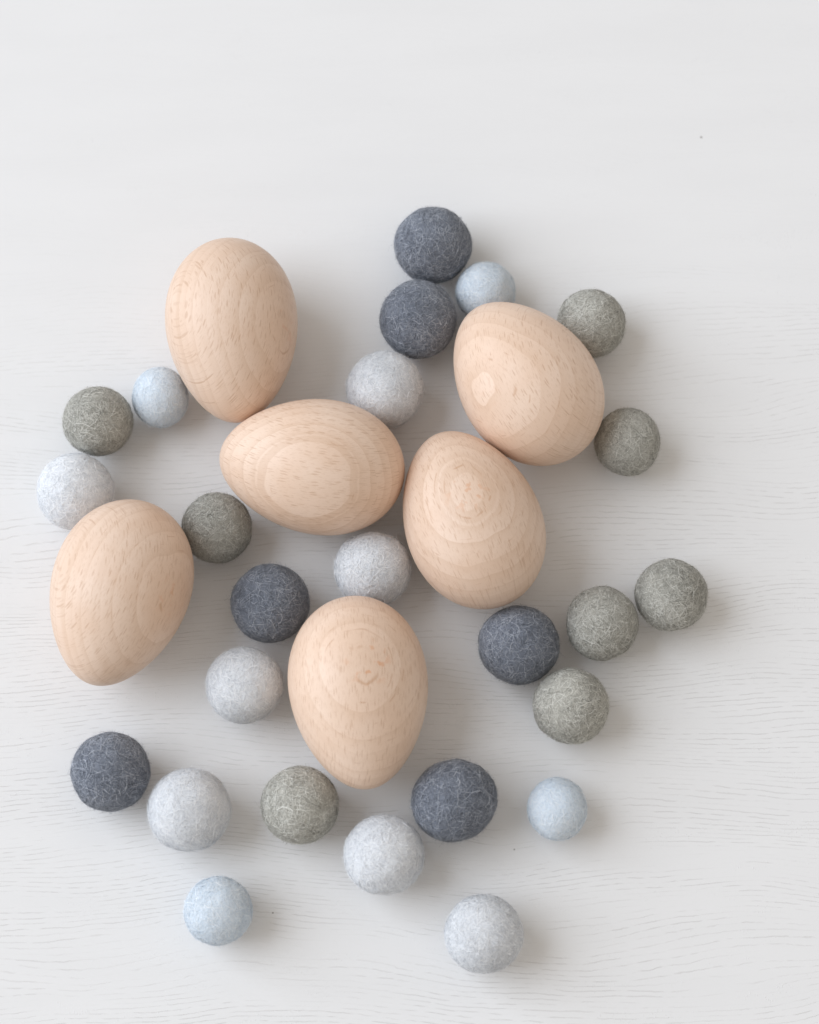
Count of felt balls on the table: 25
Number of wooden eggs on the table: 6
